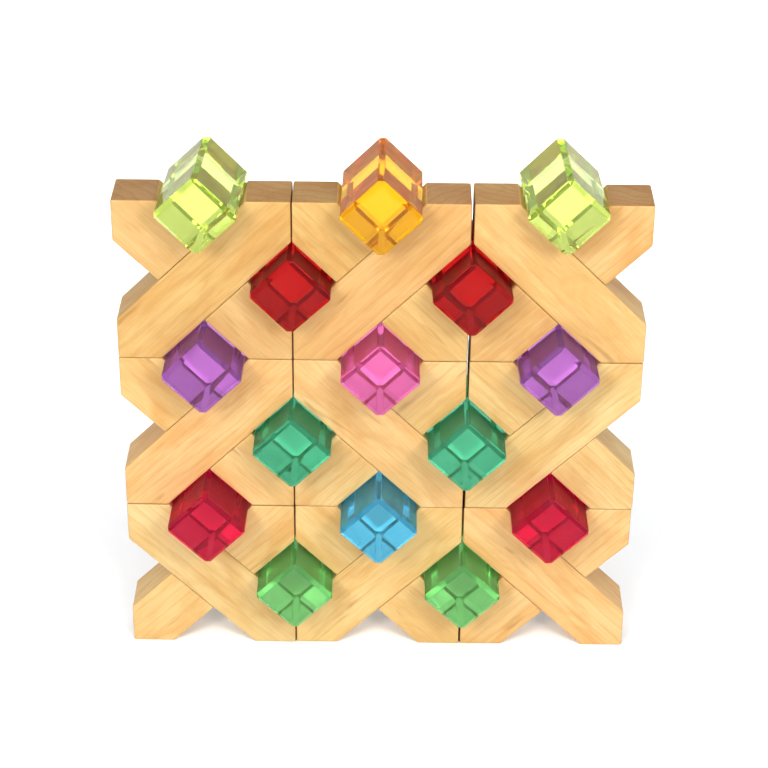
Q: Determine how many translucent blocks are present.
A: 15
